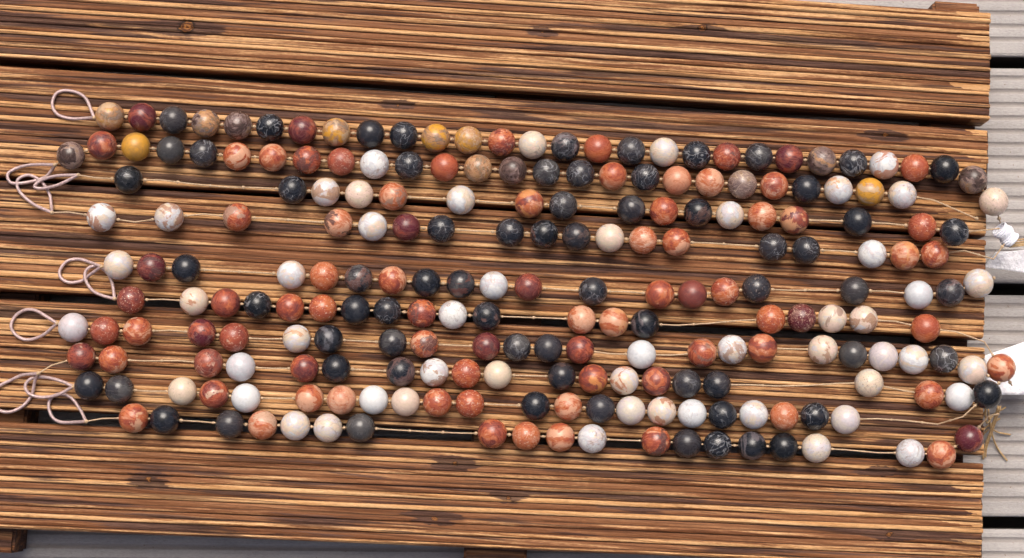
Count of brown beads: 14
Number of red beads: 80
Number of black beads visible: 68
